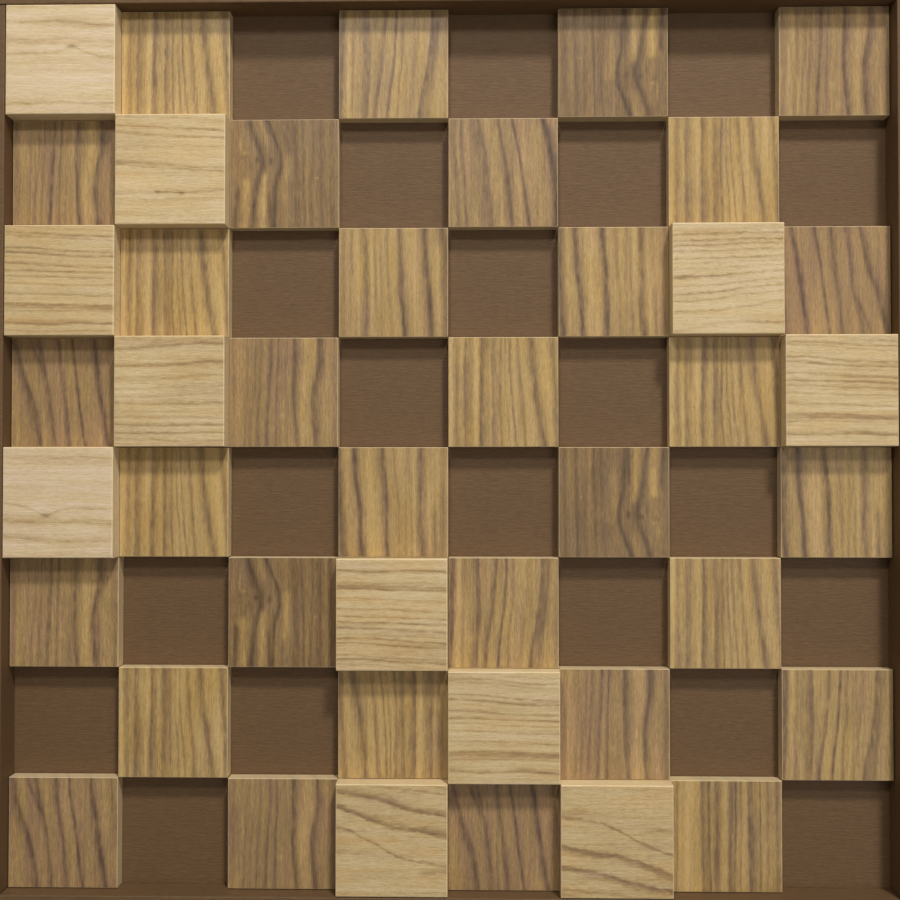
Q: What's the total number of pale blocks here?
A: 11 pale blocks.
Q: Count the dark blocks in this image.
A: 32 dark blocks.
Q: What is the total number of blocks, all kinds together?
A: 43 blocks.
